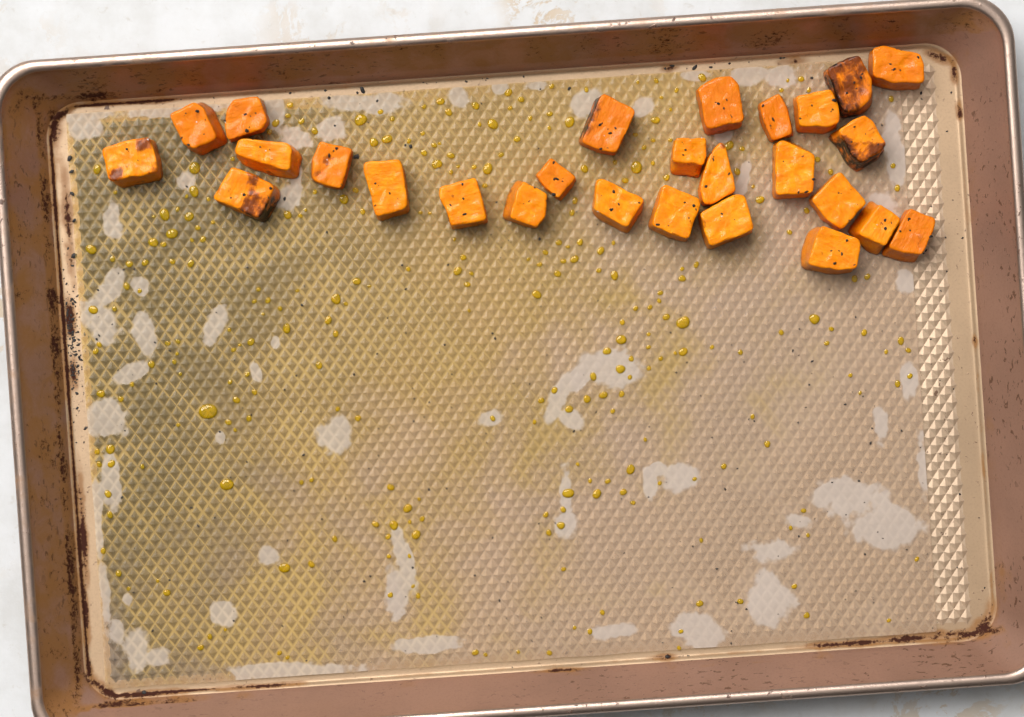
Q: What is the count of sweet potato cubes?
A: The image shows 27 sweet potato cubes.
